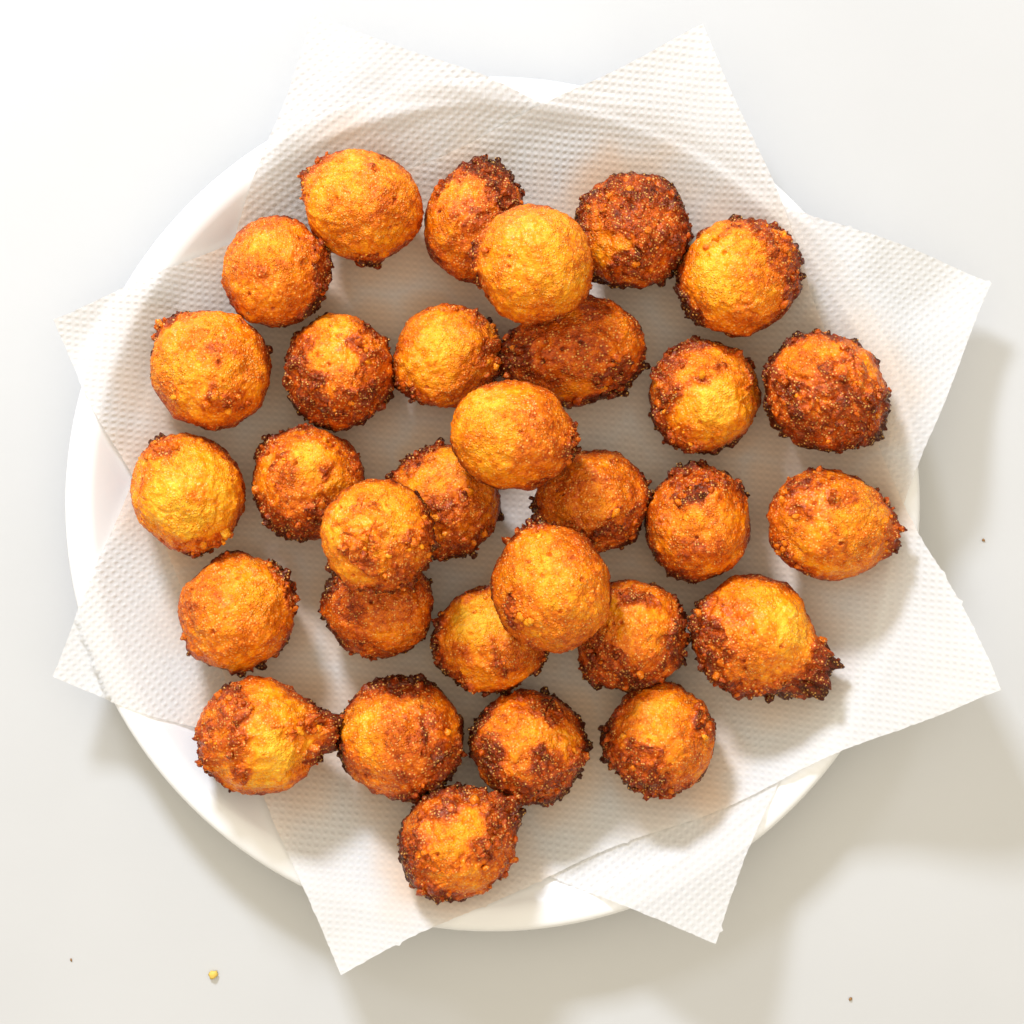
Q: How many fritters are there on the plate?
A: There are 31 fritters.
